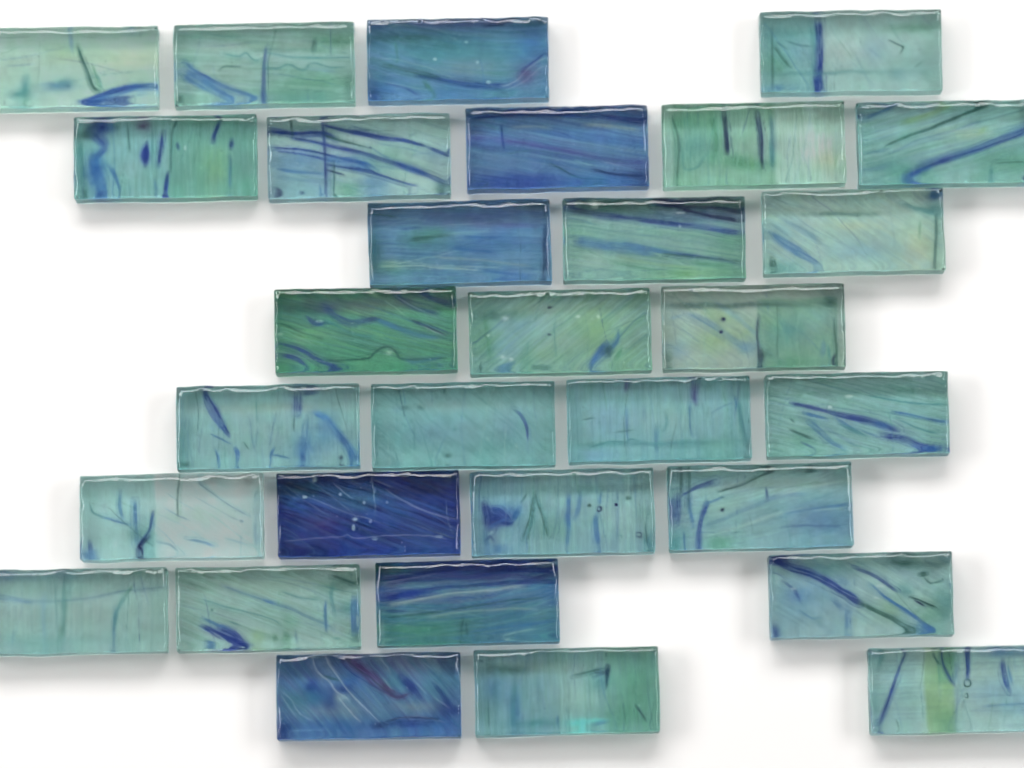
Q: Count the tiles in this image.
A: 30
